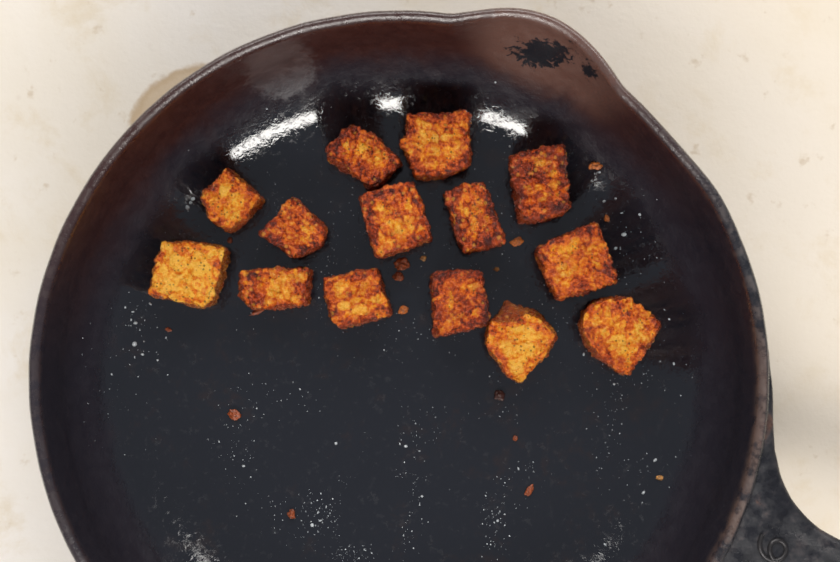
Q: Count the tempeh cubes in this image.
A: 14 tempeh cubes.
